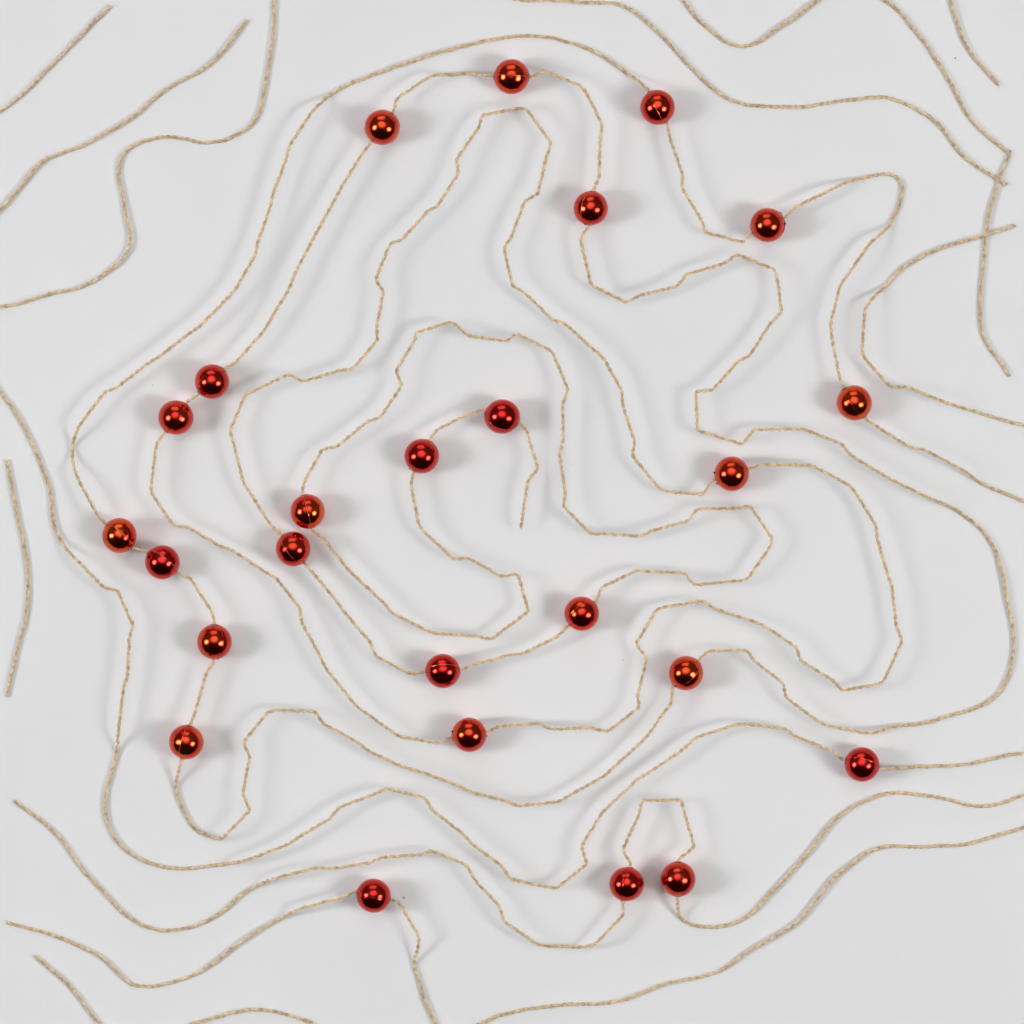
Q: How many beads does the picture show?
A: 25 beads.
